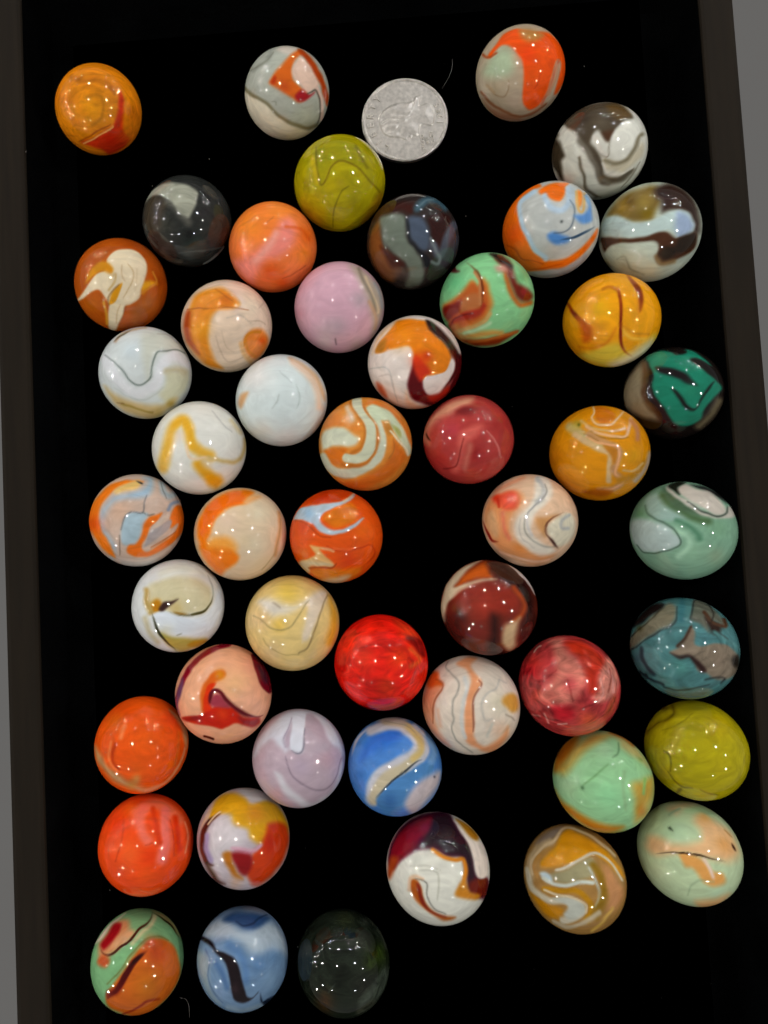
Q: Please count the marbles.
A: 49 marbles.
